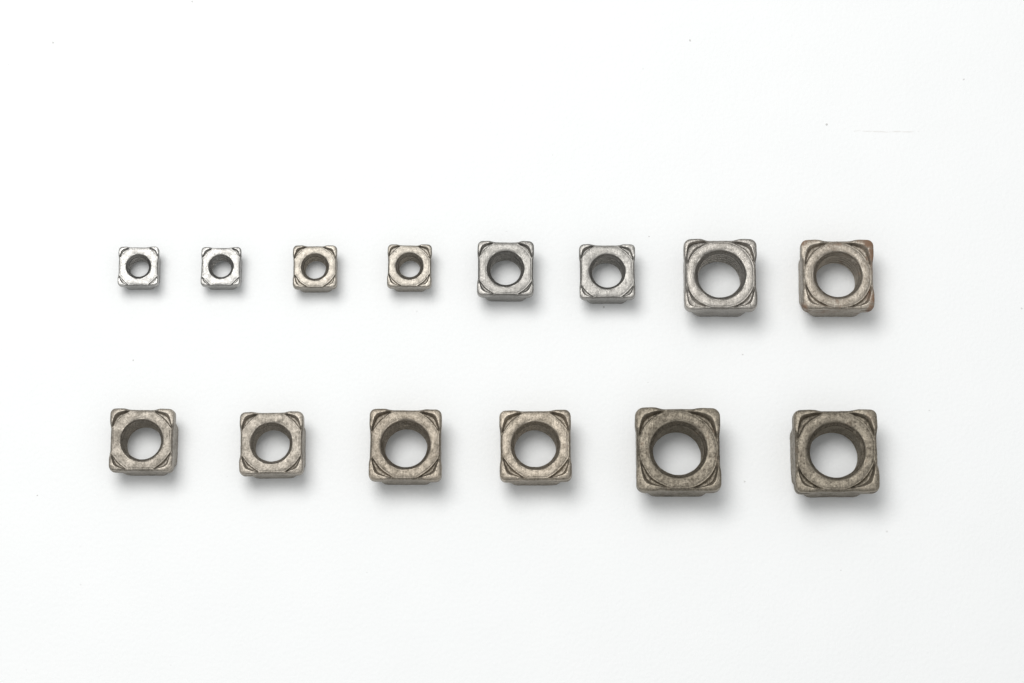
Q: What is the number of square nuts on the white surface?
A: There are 14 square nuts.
